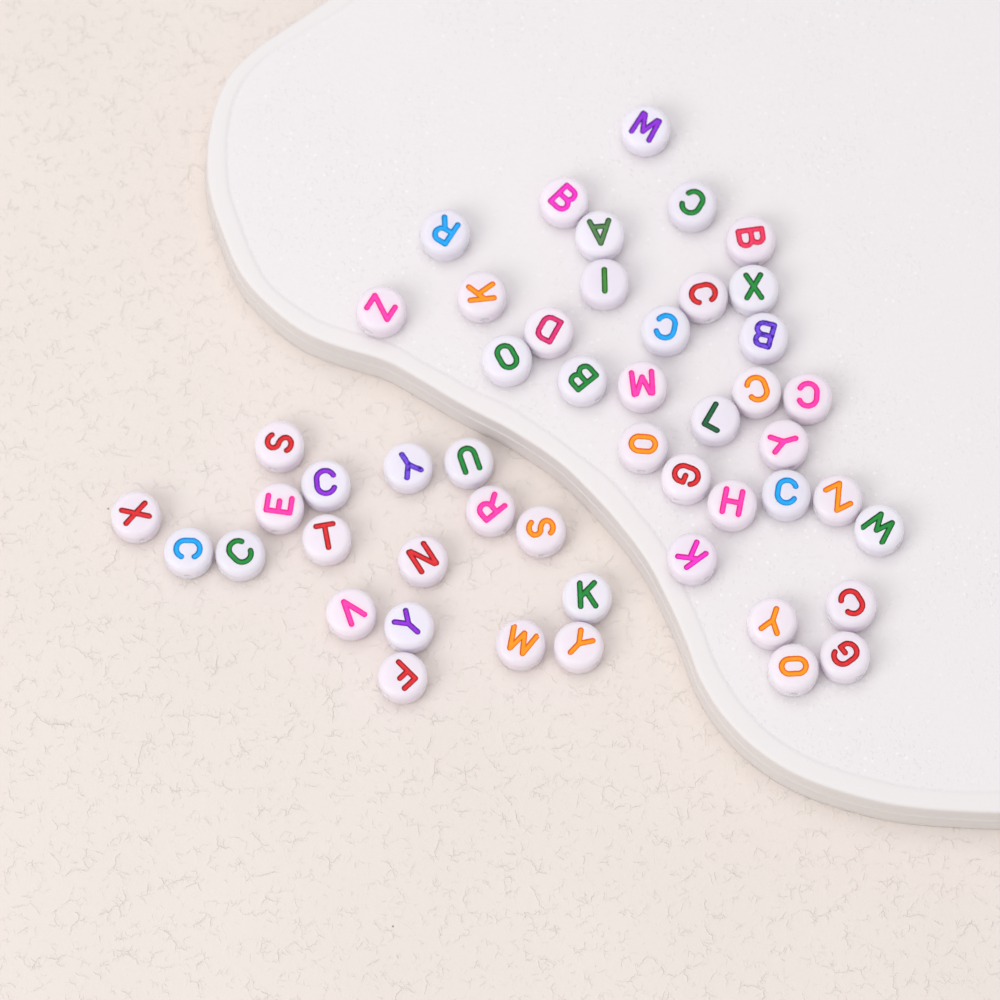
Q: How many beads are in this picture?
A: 50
